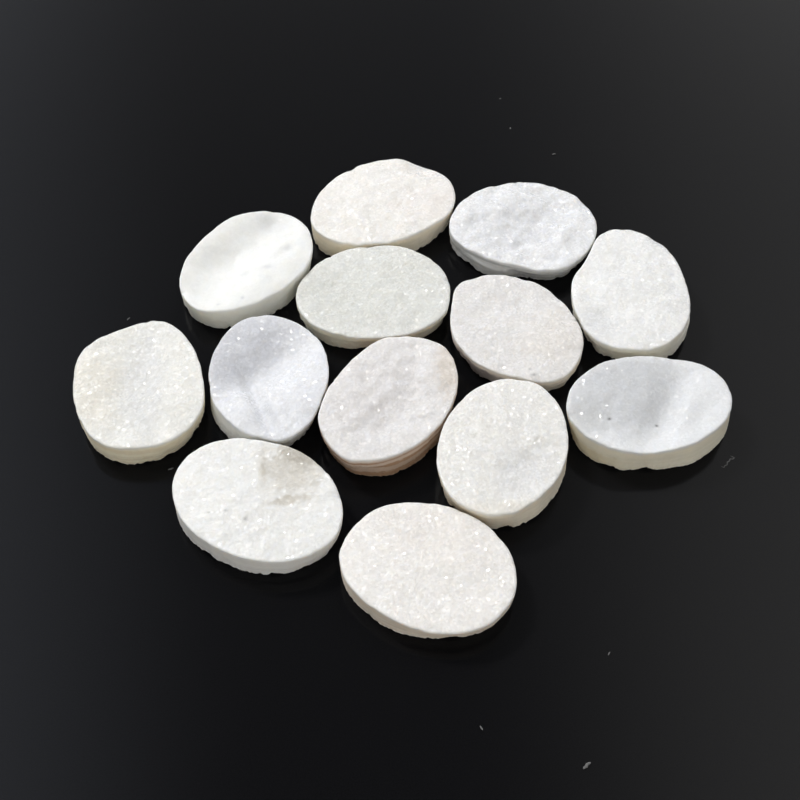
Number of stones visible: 13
